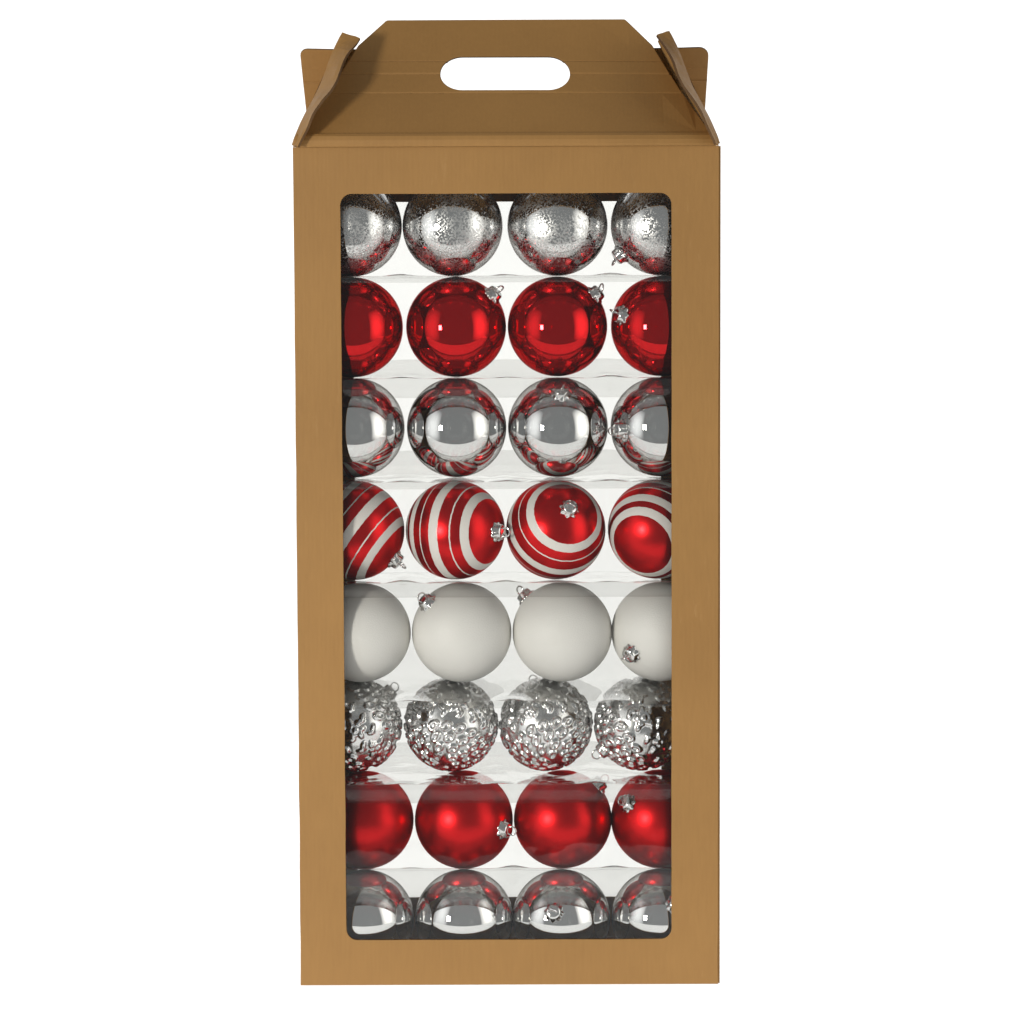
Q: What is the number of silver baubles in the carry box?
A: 16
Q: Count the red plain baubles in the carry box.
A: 8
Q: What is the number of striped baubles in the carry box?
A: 4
